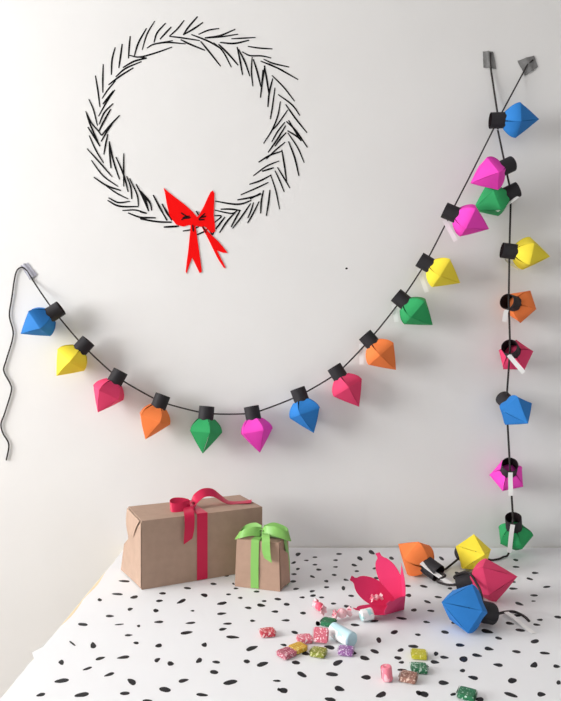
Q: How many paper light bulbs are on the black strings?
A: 25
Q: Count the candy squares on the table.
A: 12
